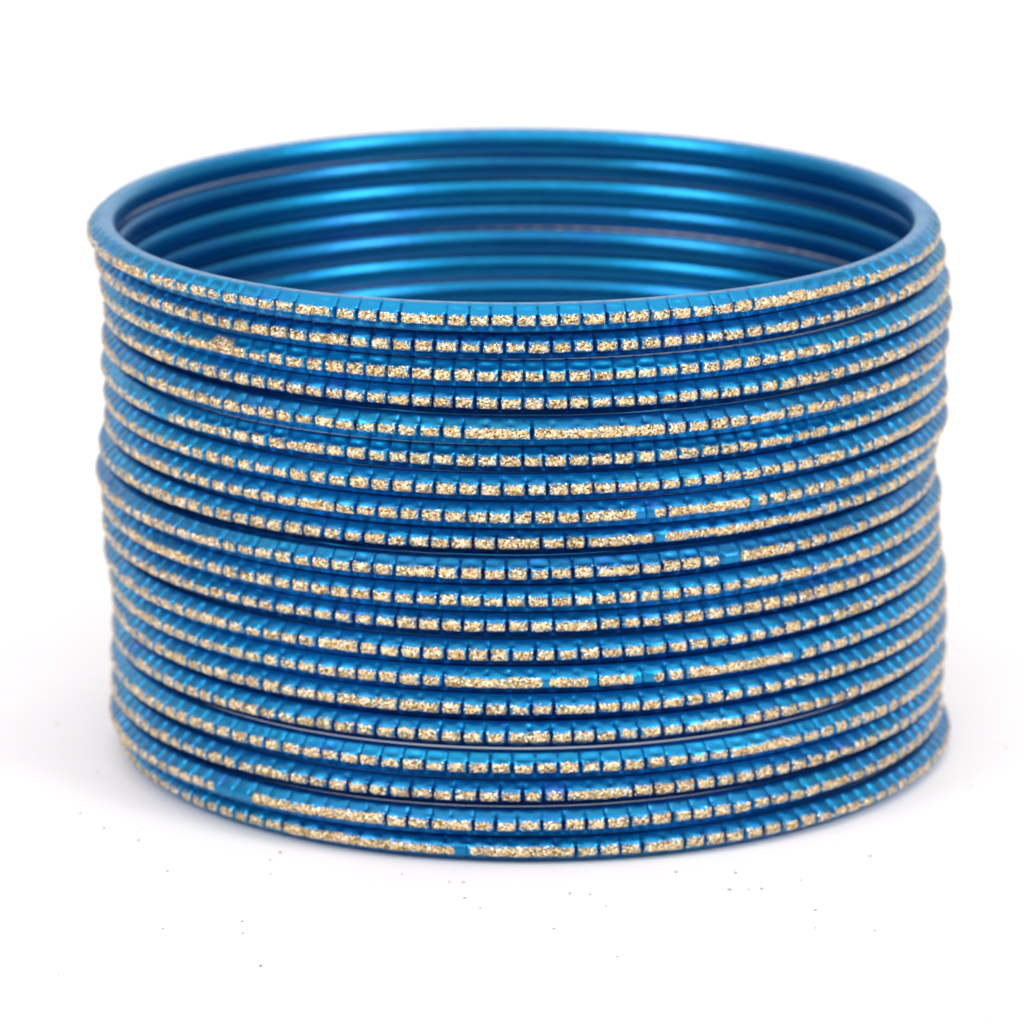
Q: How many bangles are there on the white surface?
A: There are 20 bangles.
